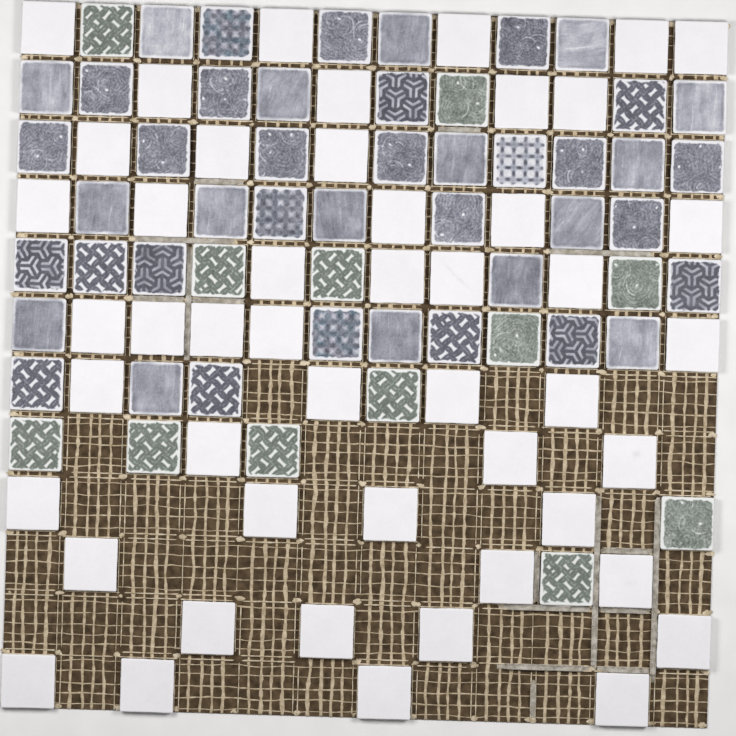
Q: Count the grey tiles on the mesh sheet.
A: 43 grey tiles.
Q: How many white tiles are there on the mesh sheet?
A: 48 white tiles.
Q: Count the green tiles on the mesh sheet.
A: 12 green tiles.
